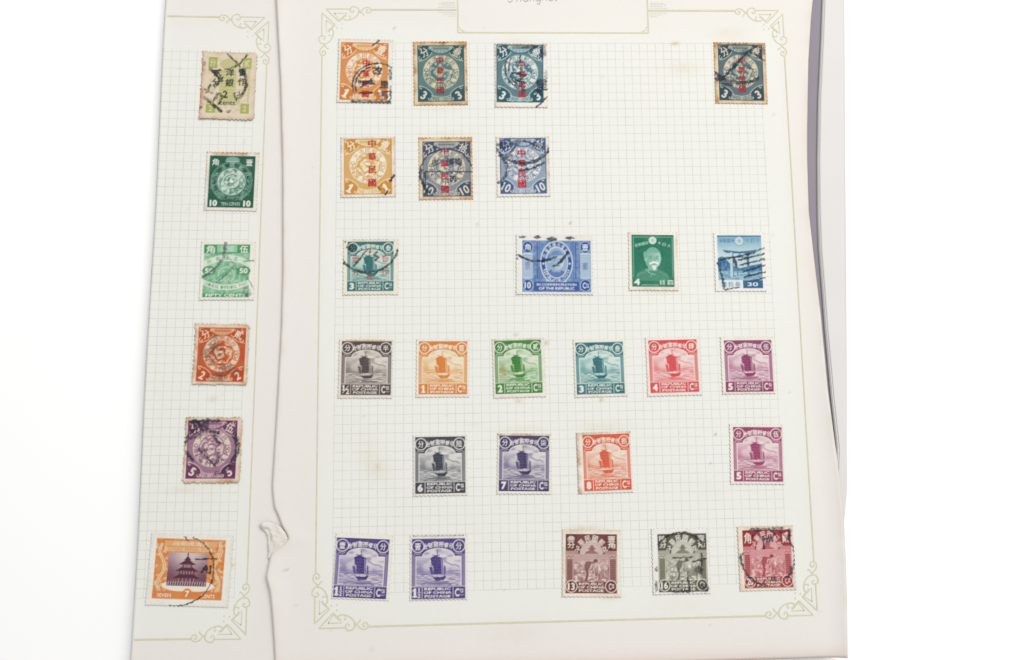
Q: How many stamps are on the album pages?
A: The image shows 32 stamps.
